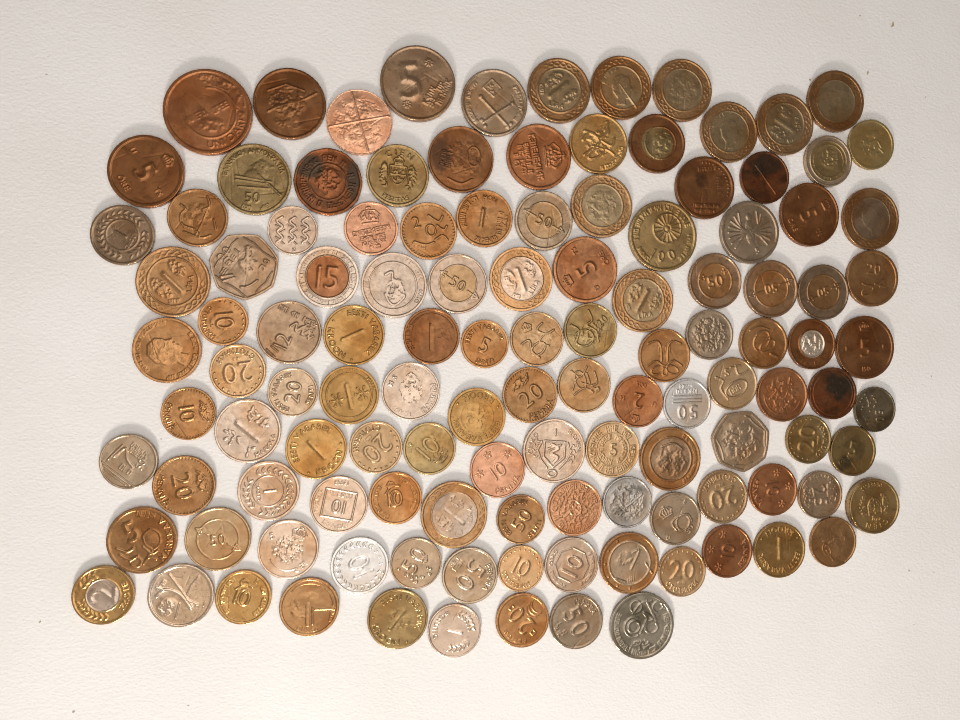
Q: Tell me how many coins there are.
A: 121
